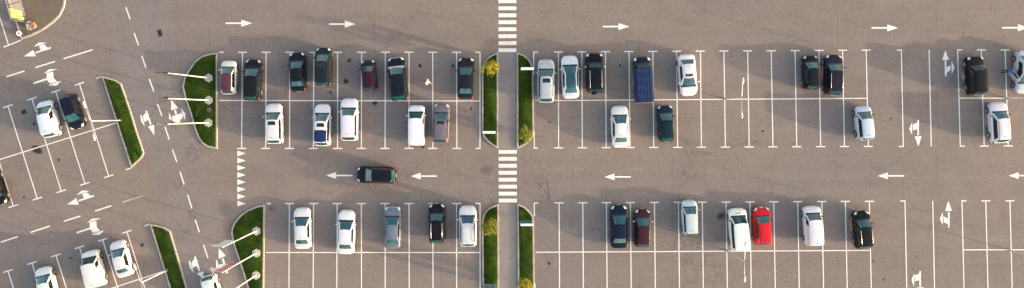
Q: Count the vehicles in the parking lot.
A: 45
